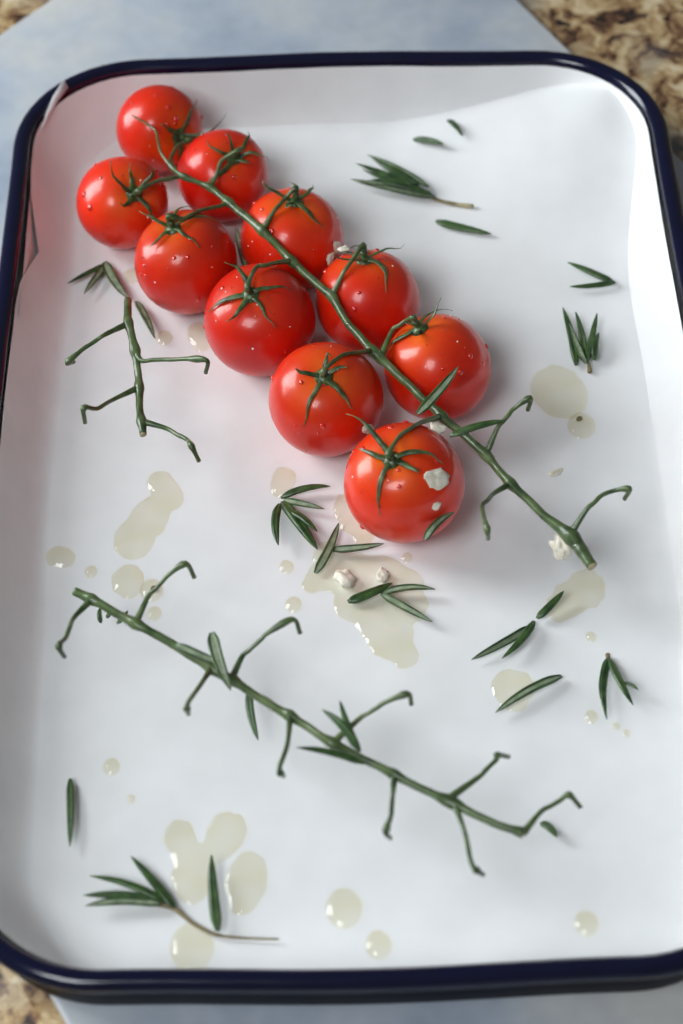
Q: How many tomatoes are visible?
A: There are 10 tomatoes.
